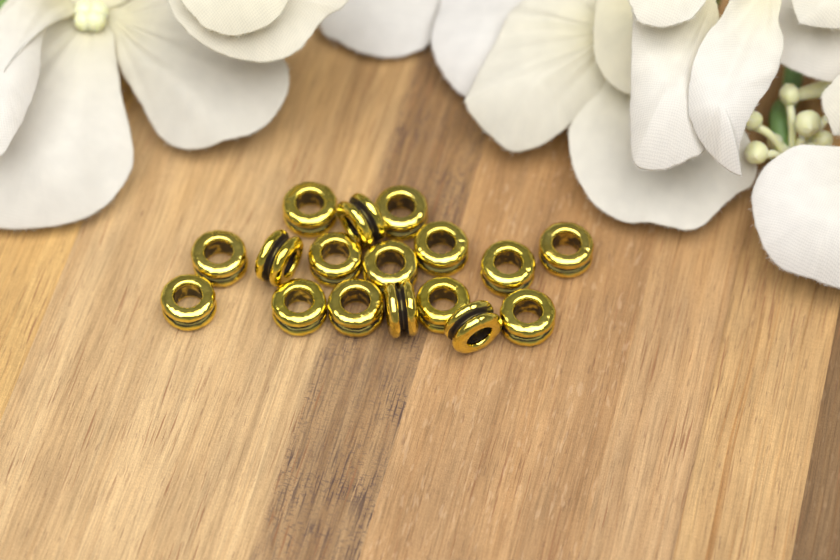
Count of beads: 17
